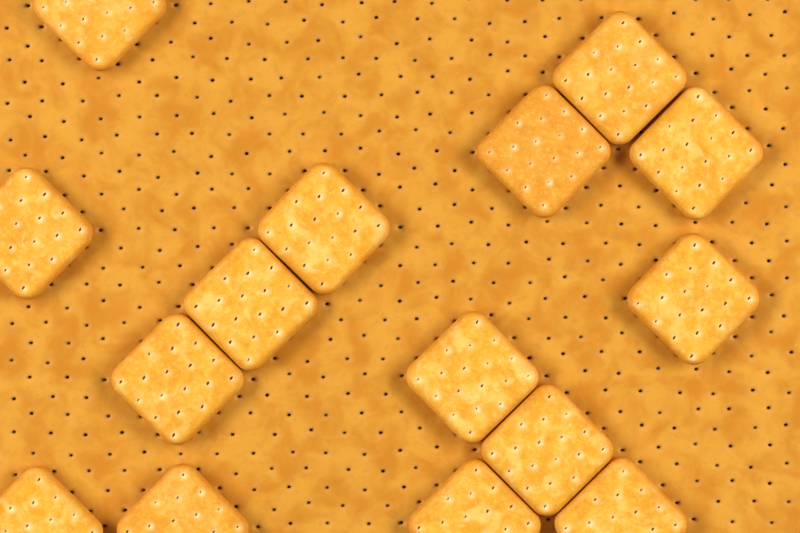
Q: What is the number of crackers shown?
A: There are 15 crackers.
